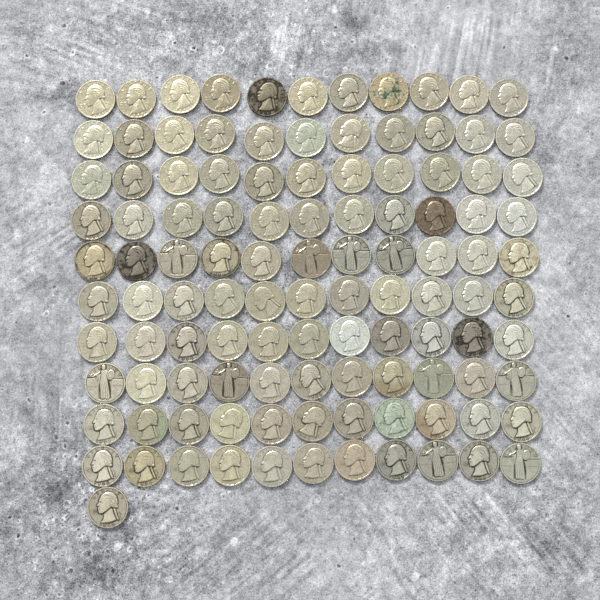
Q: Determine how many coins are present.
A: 111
